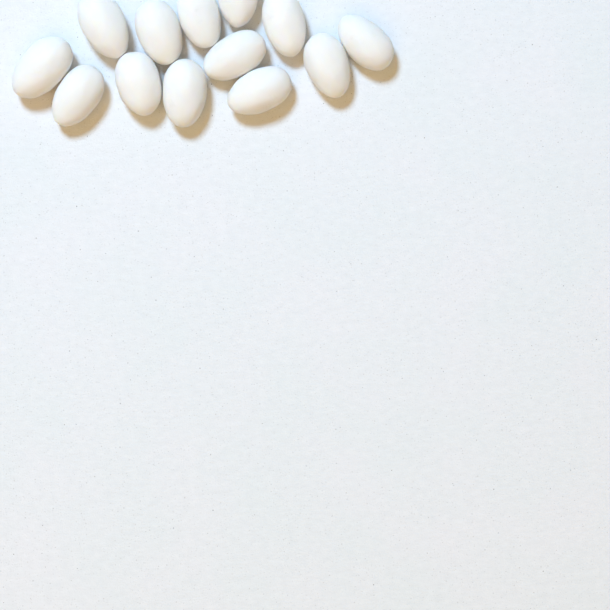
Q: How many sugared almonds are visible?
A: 13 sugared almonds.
